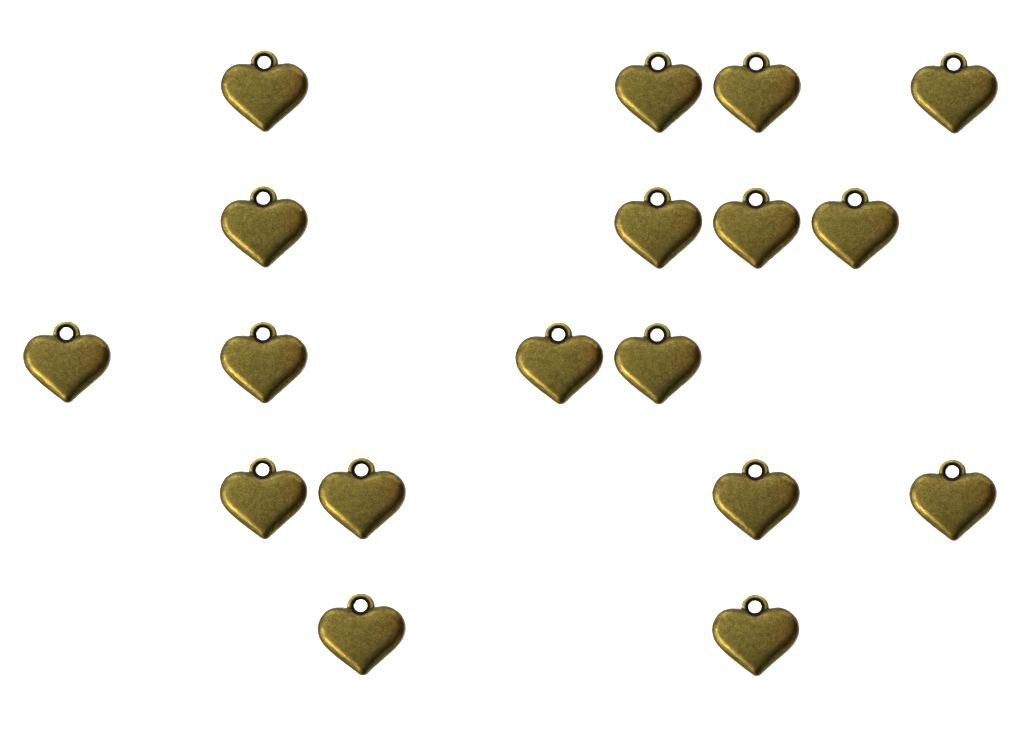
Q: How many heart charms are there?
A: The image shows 18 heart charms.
